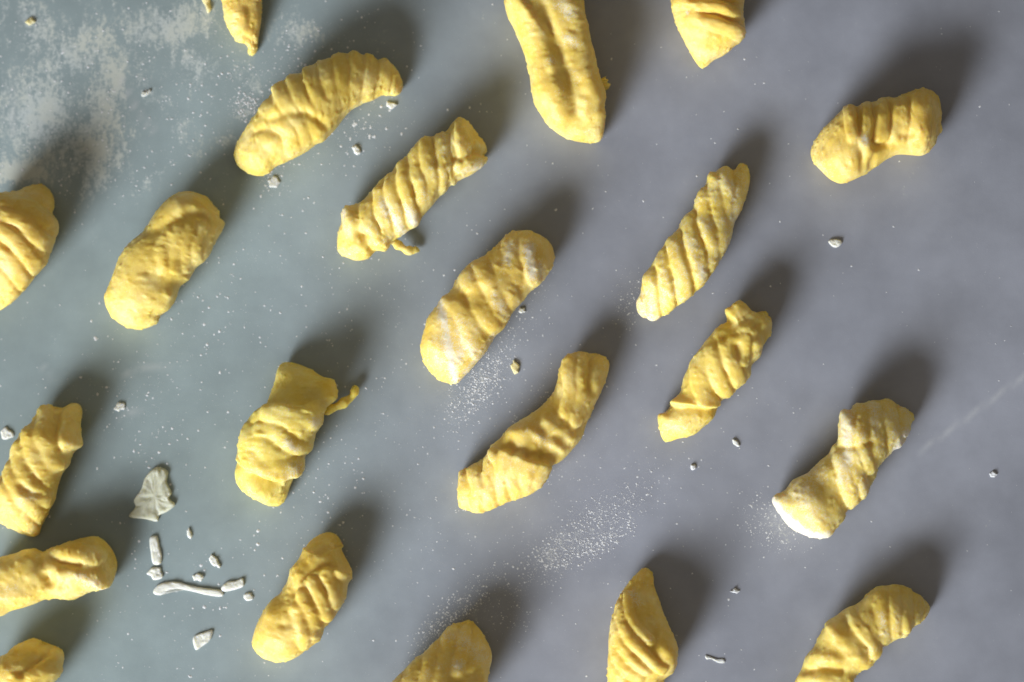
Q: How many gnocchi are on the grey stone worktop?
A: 21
